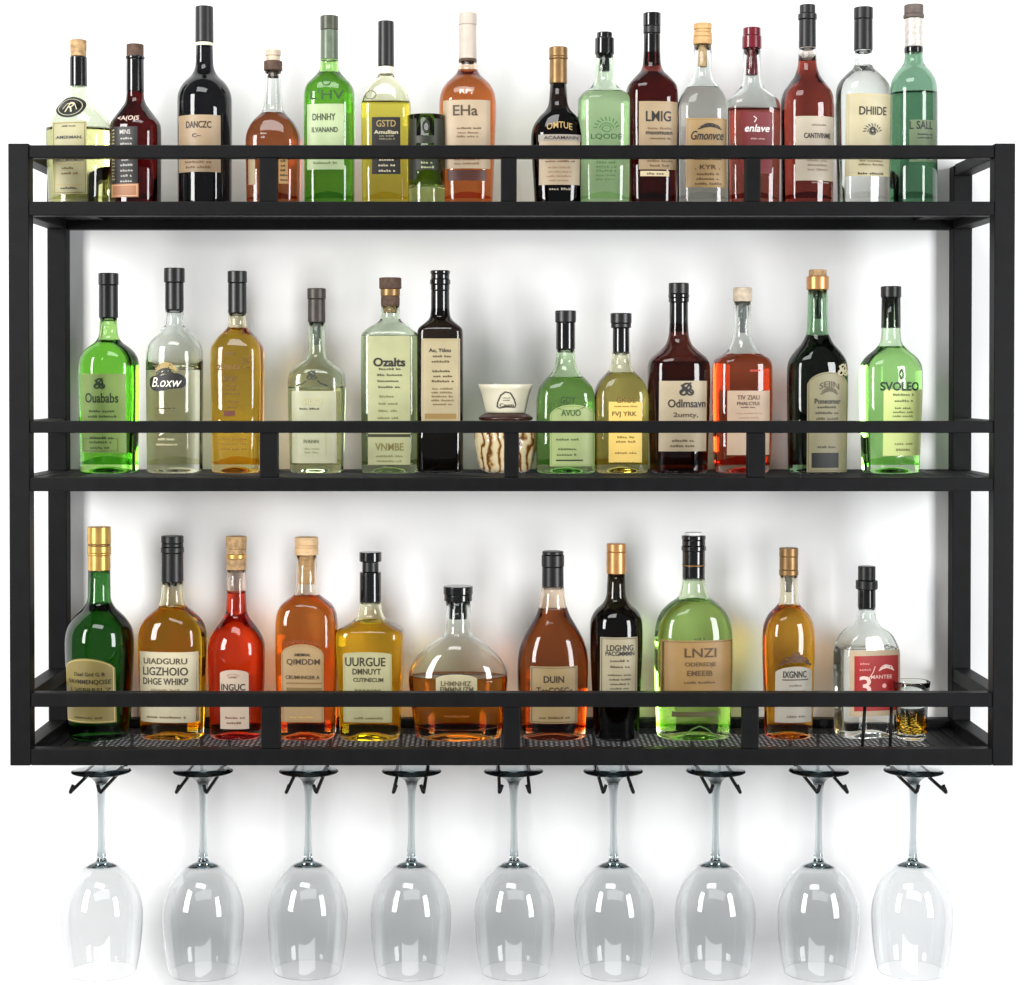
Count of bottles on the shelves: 38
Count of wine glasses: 9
